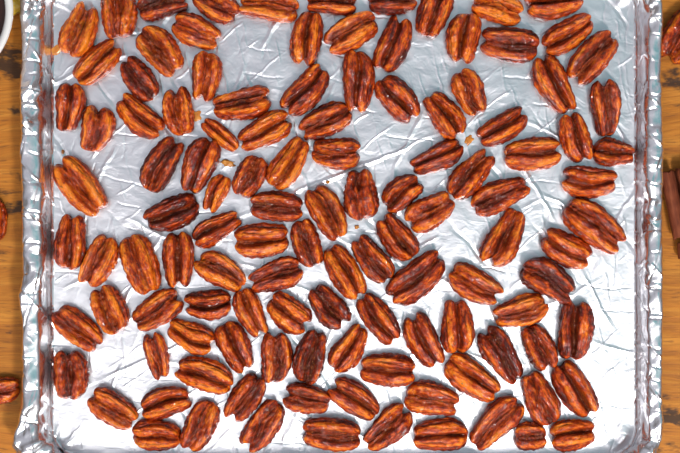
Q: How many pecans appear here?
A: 120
